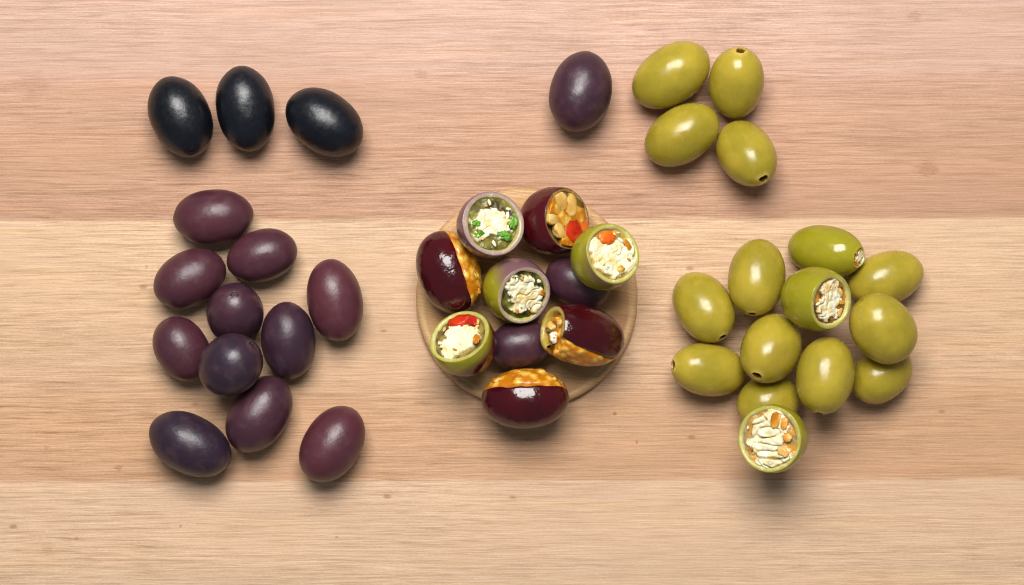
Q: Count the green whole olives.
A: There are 13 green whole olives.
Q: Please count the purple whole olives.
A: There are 14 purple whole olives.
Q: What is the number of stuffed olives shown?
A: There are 11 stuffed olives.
